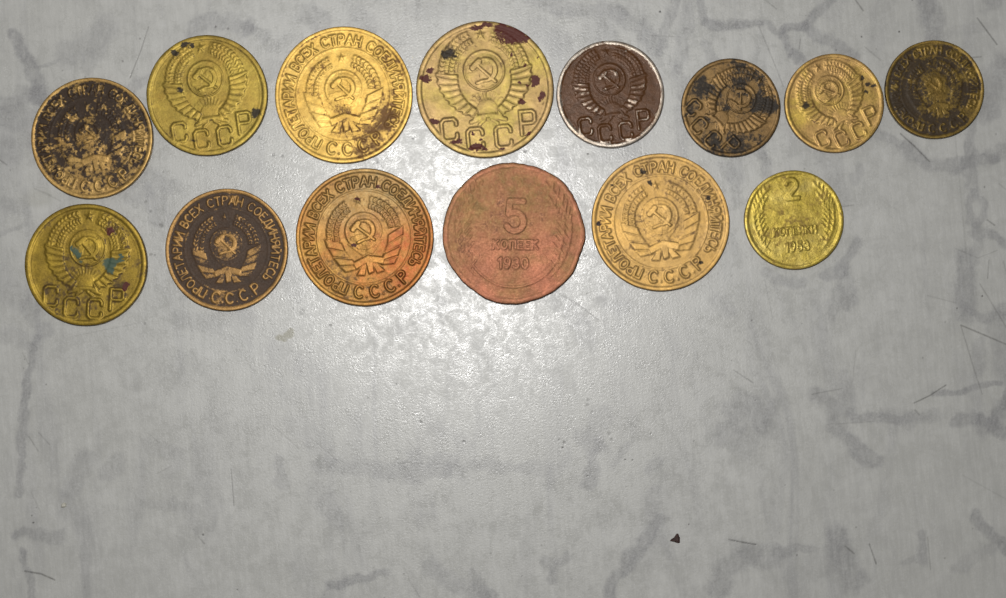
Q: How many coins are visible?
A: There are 14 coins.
